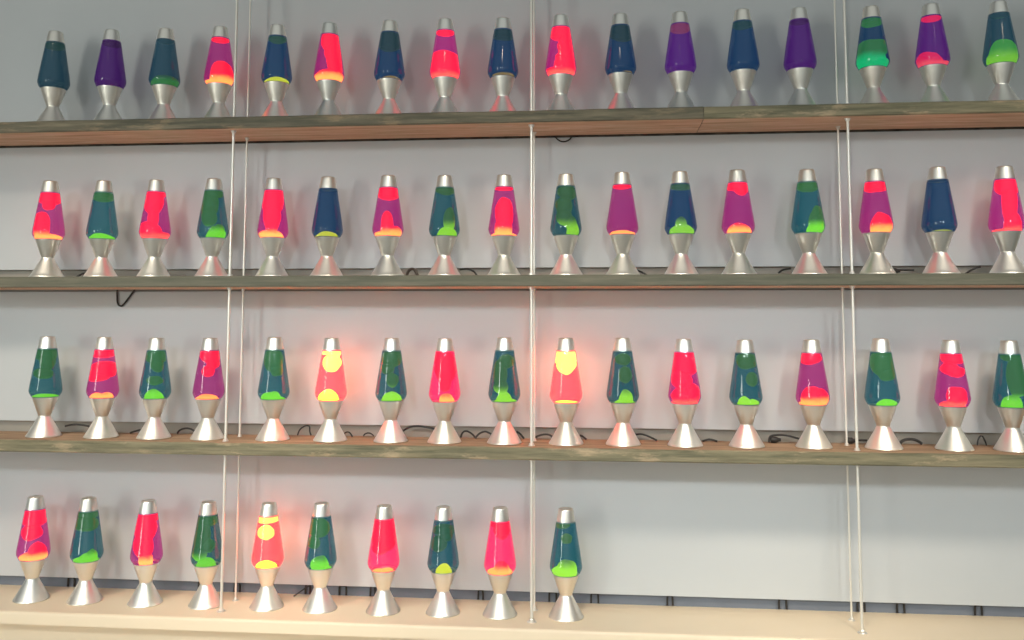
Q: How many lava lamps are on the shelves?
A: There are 61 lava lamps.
